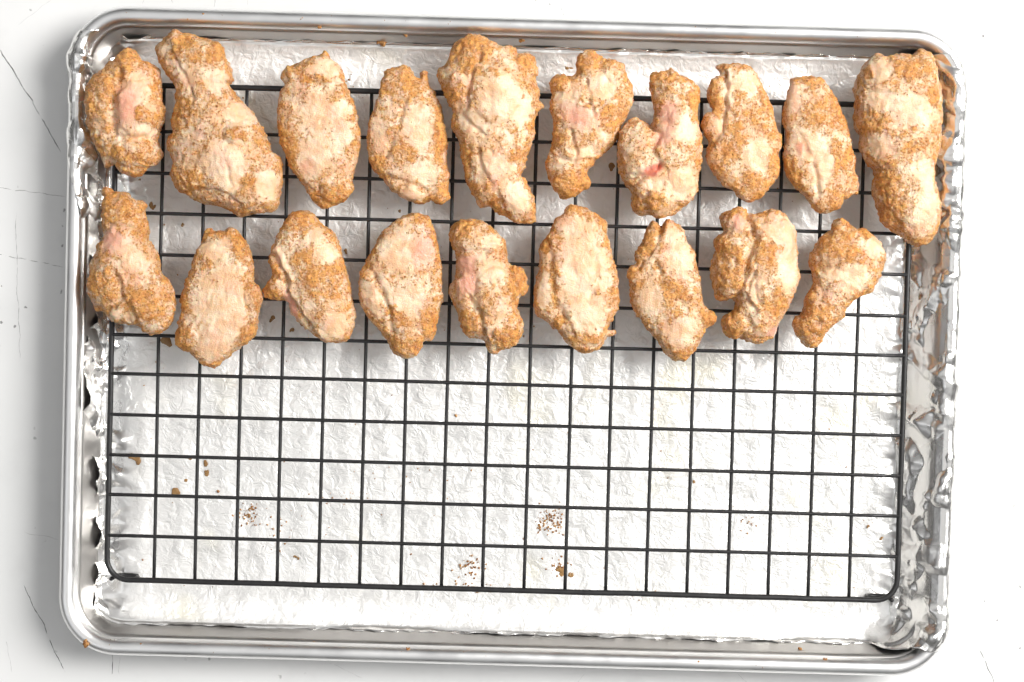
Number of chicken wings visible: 19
